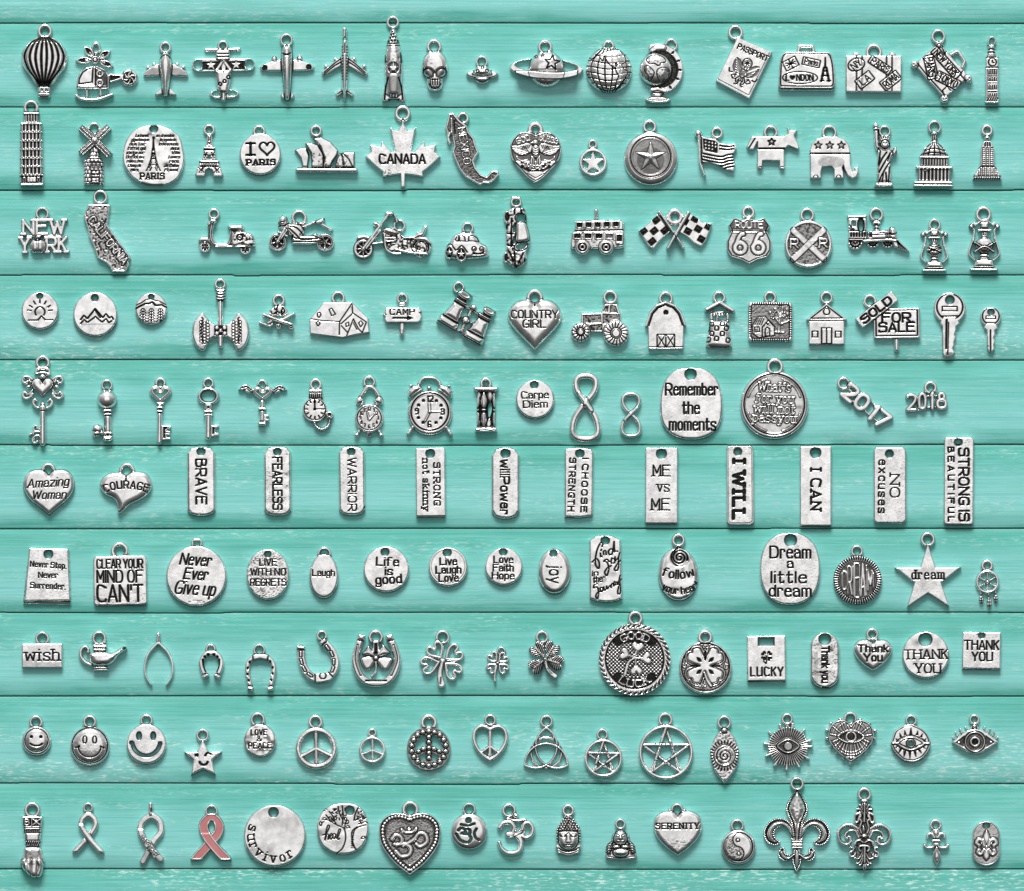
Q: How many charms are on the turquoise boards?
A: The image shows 160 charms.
